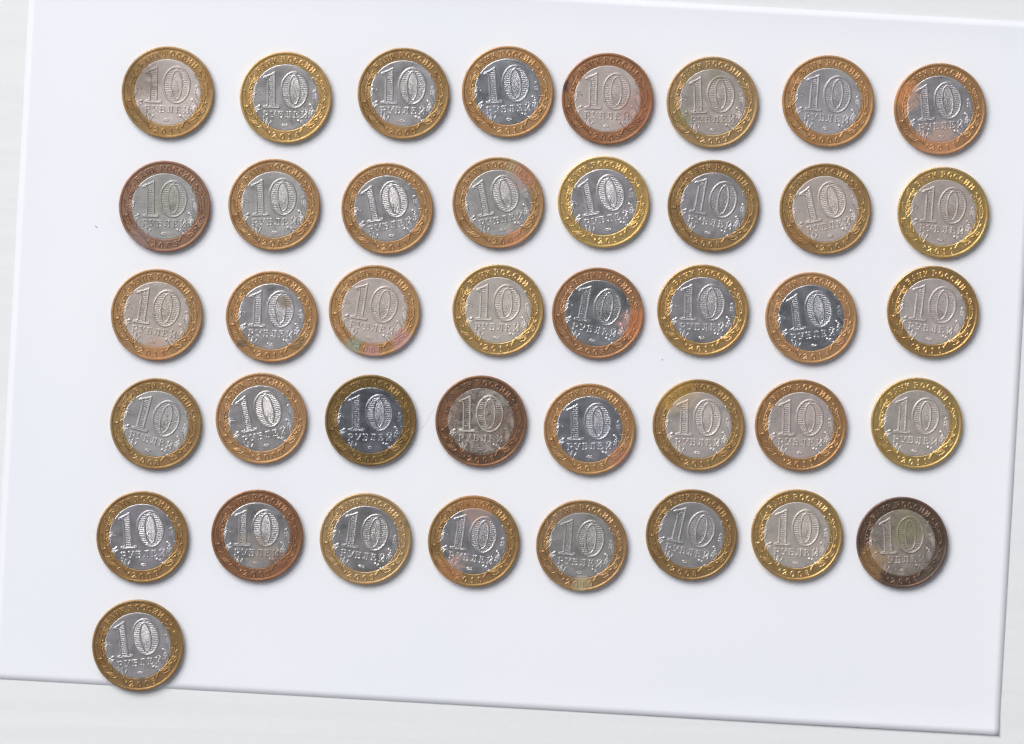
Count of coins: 41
